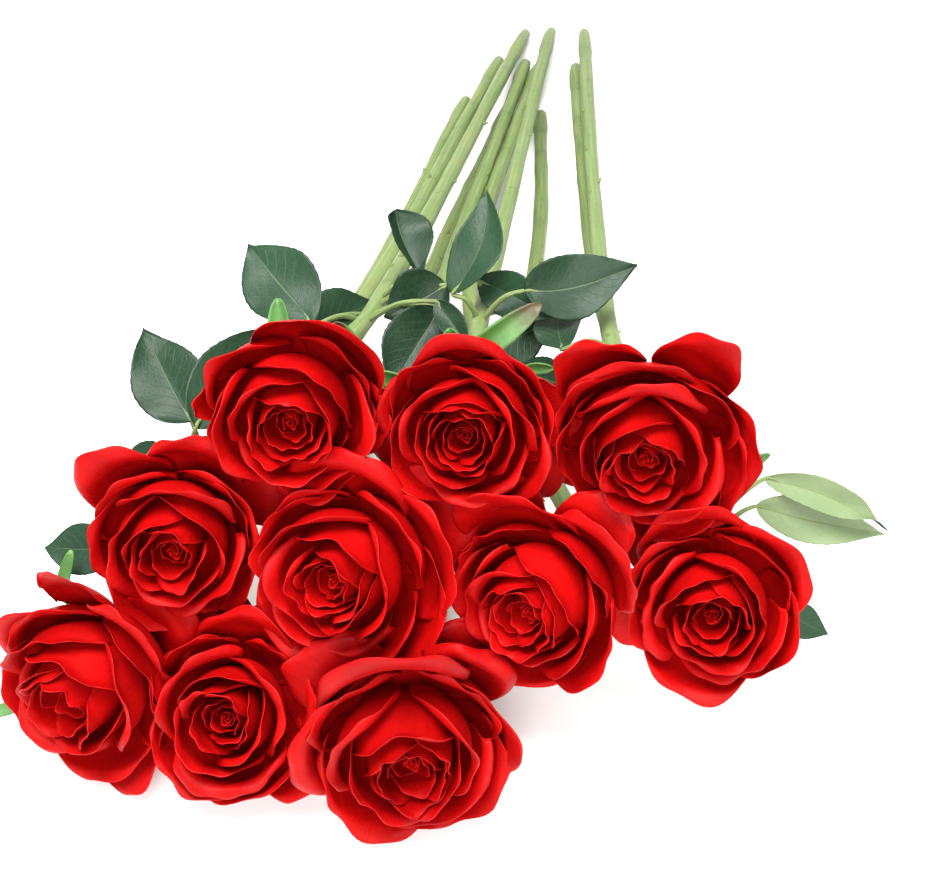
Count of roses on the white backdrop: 10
